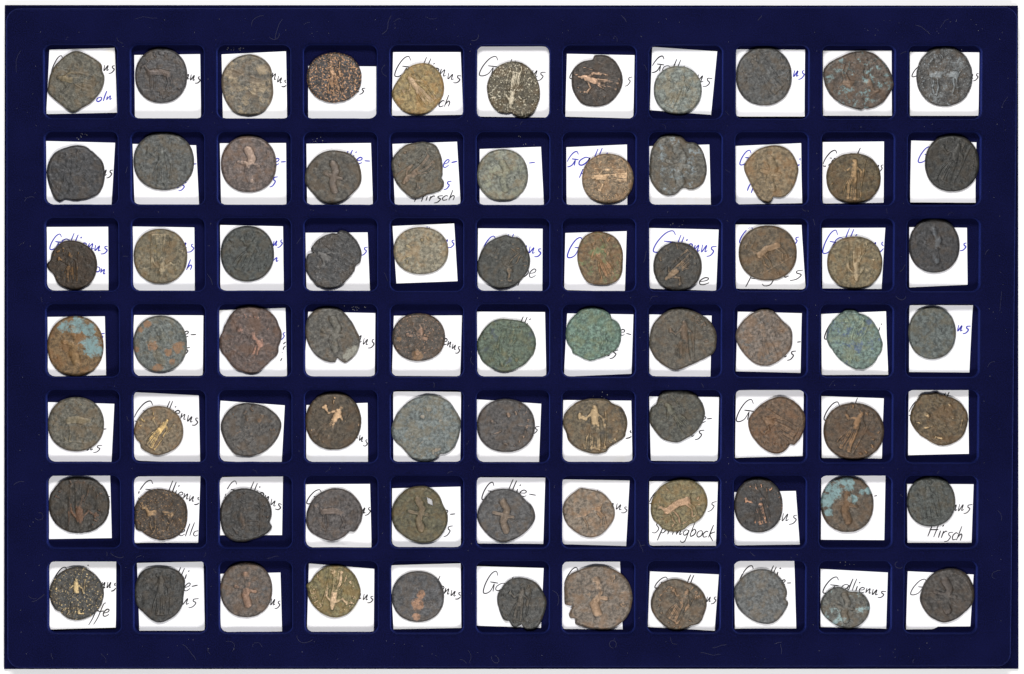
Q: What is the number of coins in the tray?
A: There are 77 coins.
